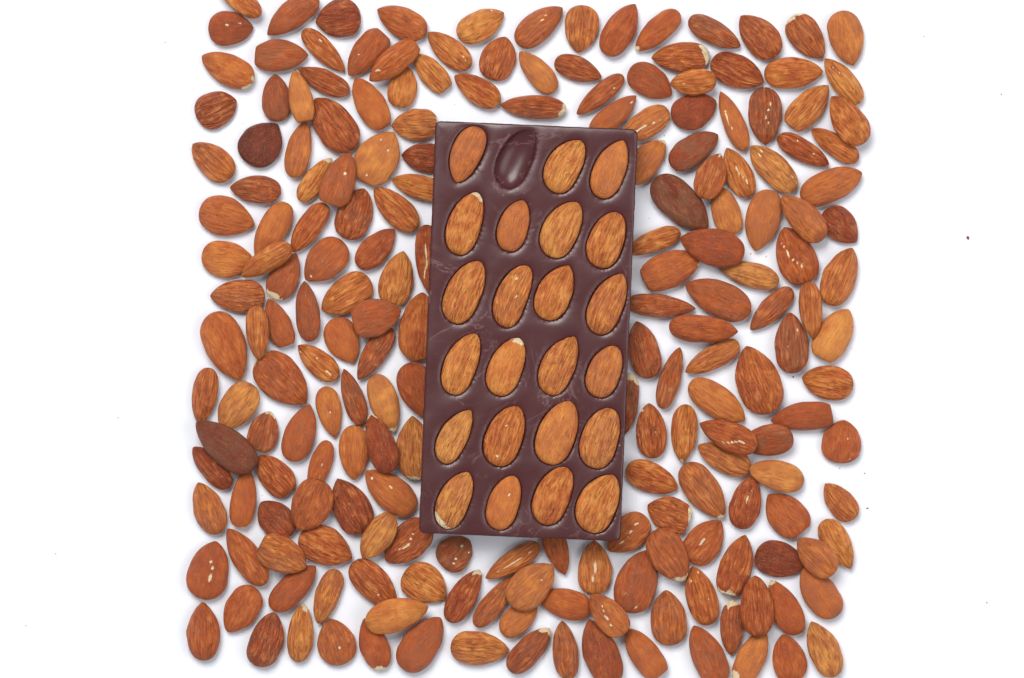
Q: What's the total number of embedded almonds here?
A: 23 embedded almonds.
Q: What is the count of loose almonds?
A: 200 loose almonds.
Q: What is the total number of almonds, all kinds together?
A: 223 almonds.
